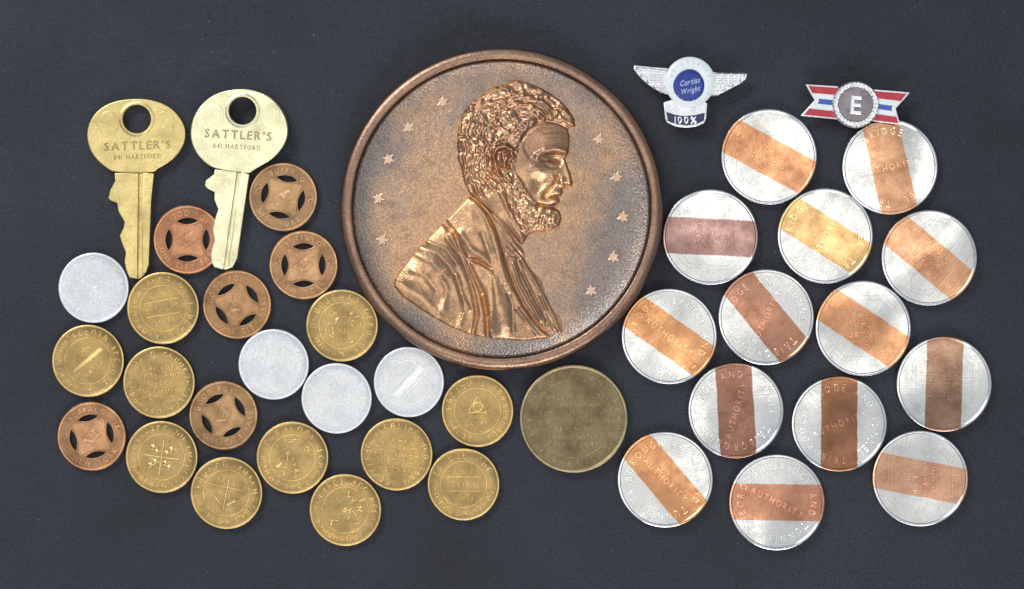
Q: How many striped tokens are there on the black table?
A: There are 14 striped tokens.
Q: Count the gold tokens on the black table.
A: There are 11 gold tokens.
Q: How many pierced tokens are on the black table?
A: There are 6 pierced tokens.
